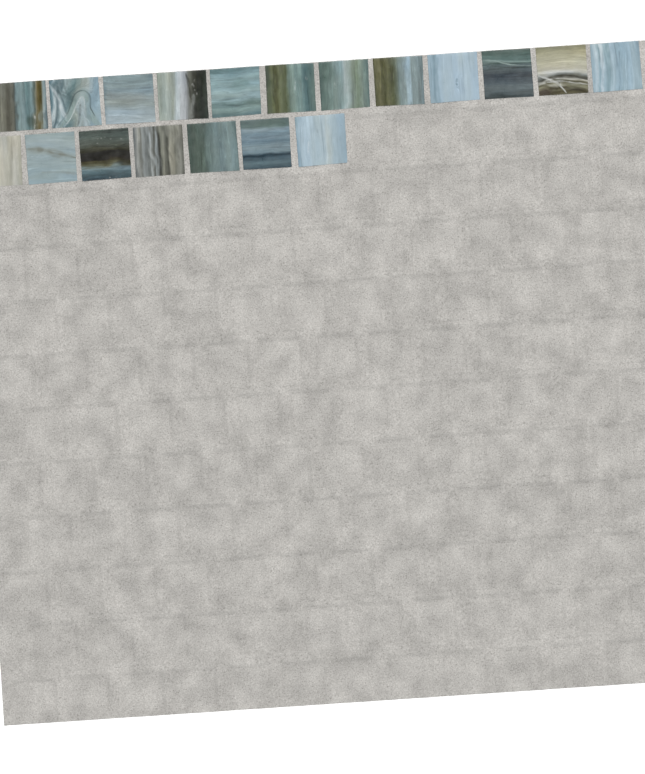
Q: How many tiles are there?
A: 19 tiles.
